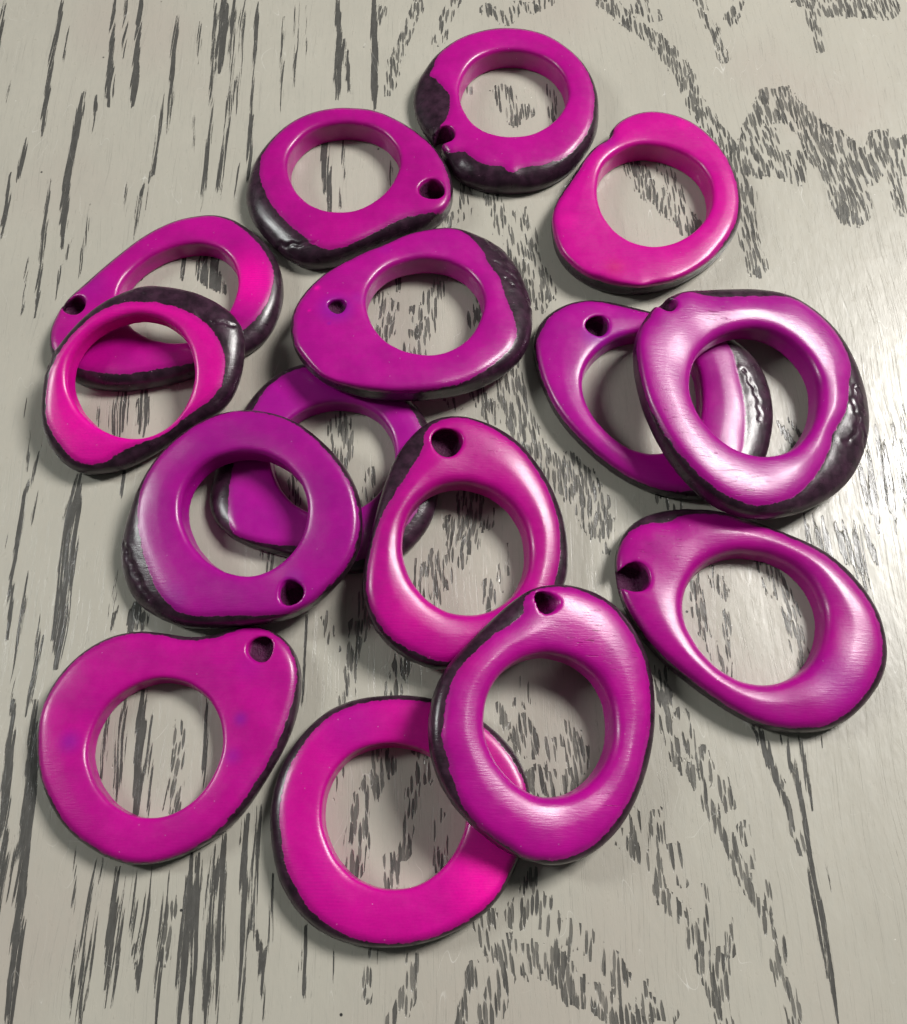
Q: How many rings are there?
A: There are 15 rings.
